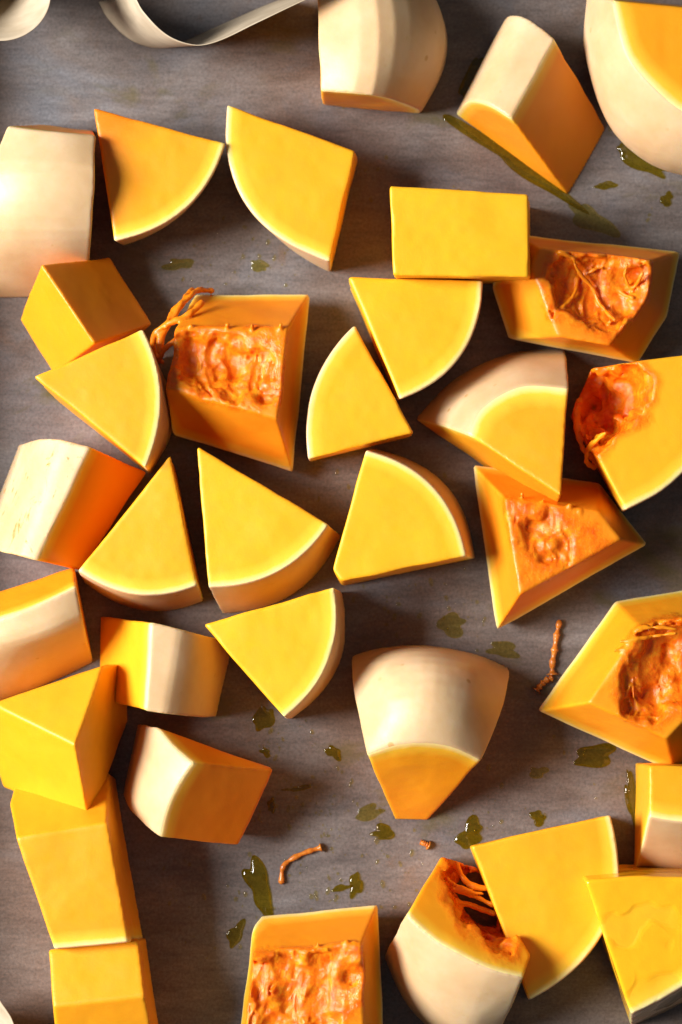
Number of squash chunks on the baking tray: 34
